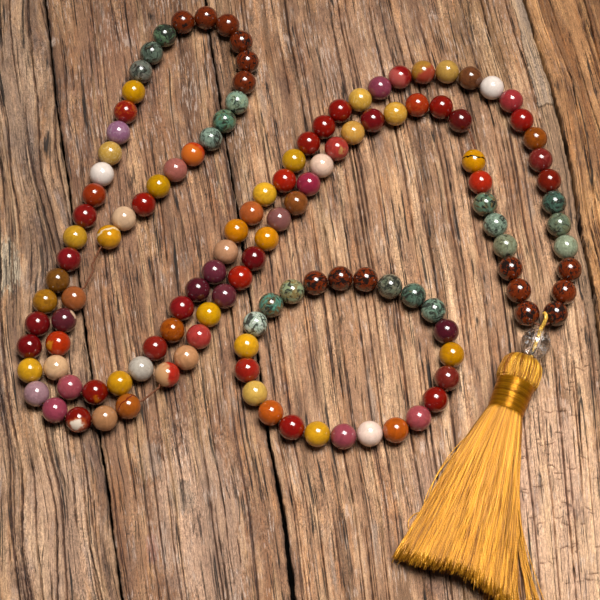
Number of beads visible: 128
